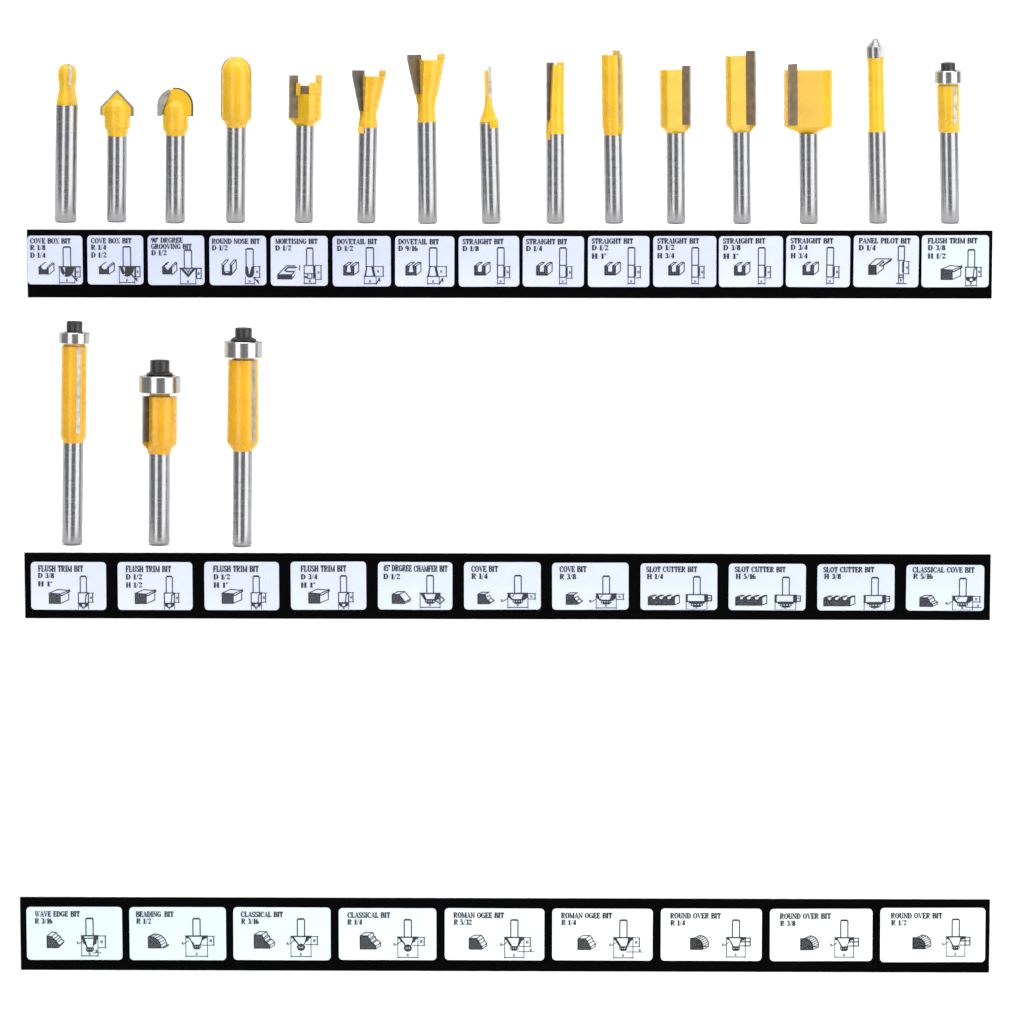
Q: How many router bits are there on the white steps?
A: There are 18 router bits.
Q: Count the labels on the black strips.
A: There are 35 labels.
